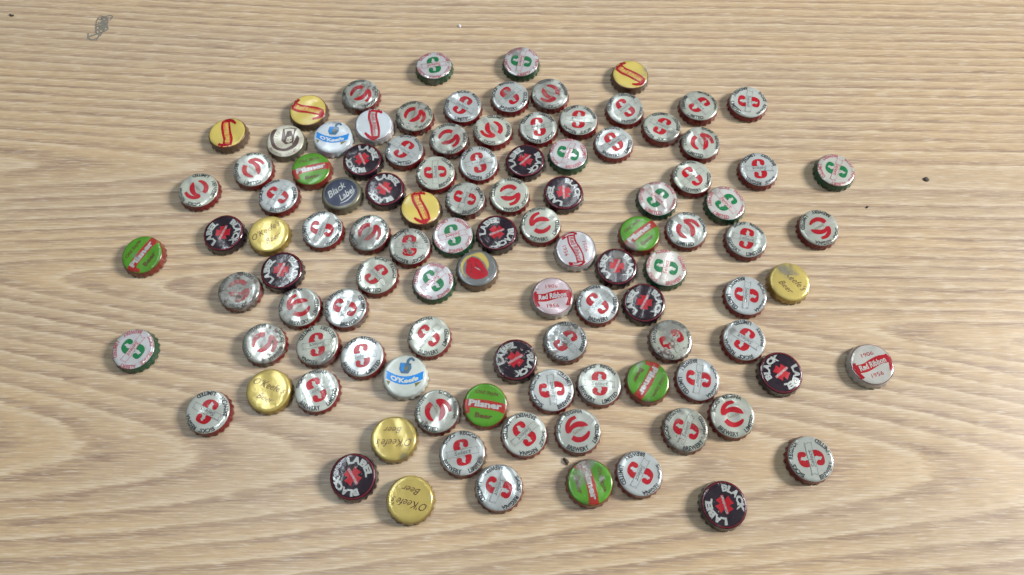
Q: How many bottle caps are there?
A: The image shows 106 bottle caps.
